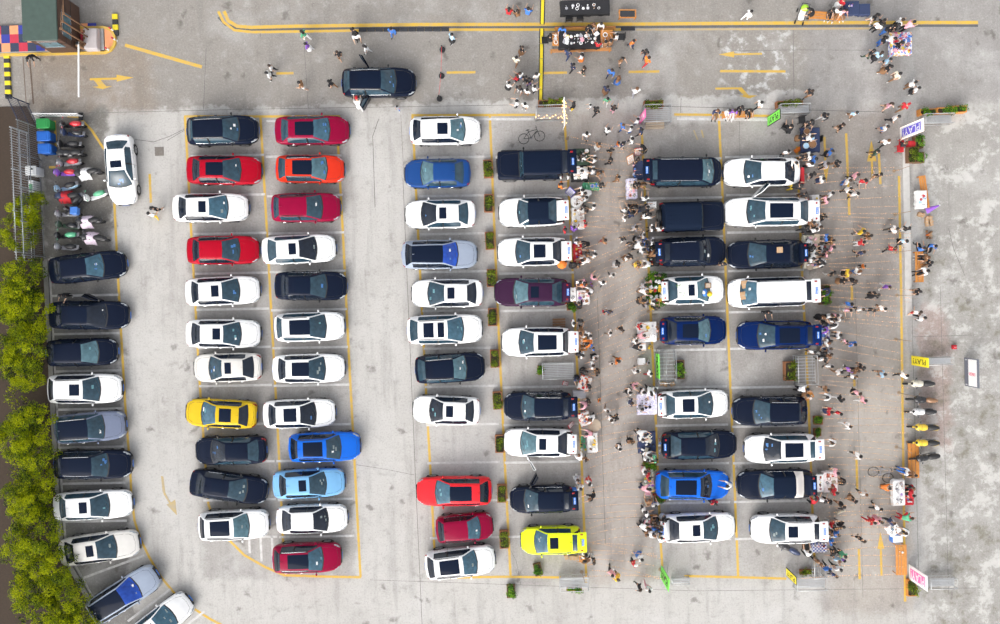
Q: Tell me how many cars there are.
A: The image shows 73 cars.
